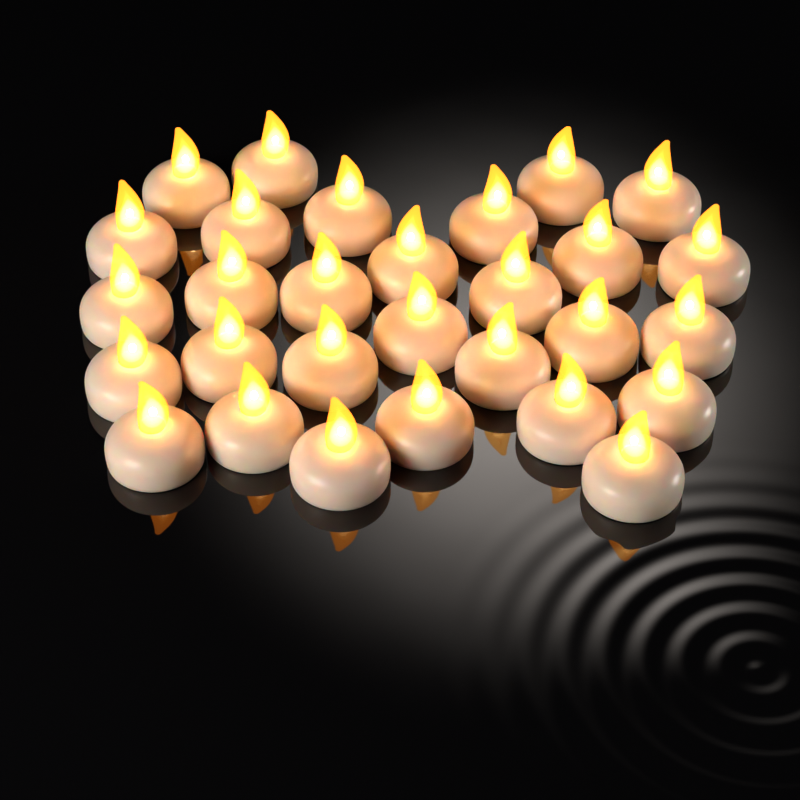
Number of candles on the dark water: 29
